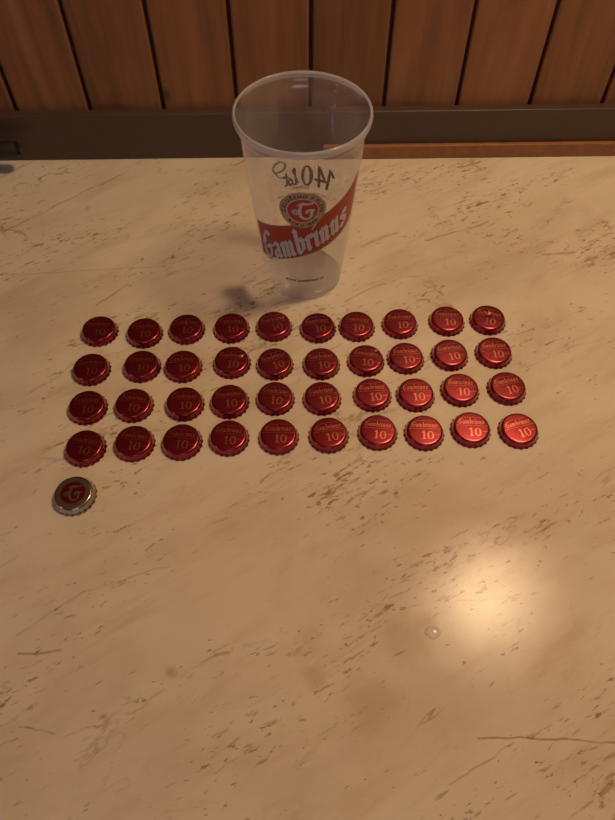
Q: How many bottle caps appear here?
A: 41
